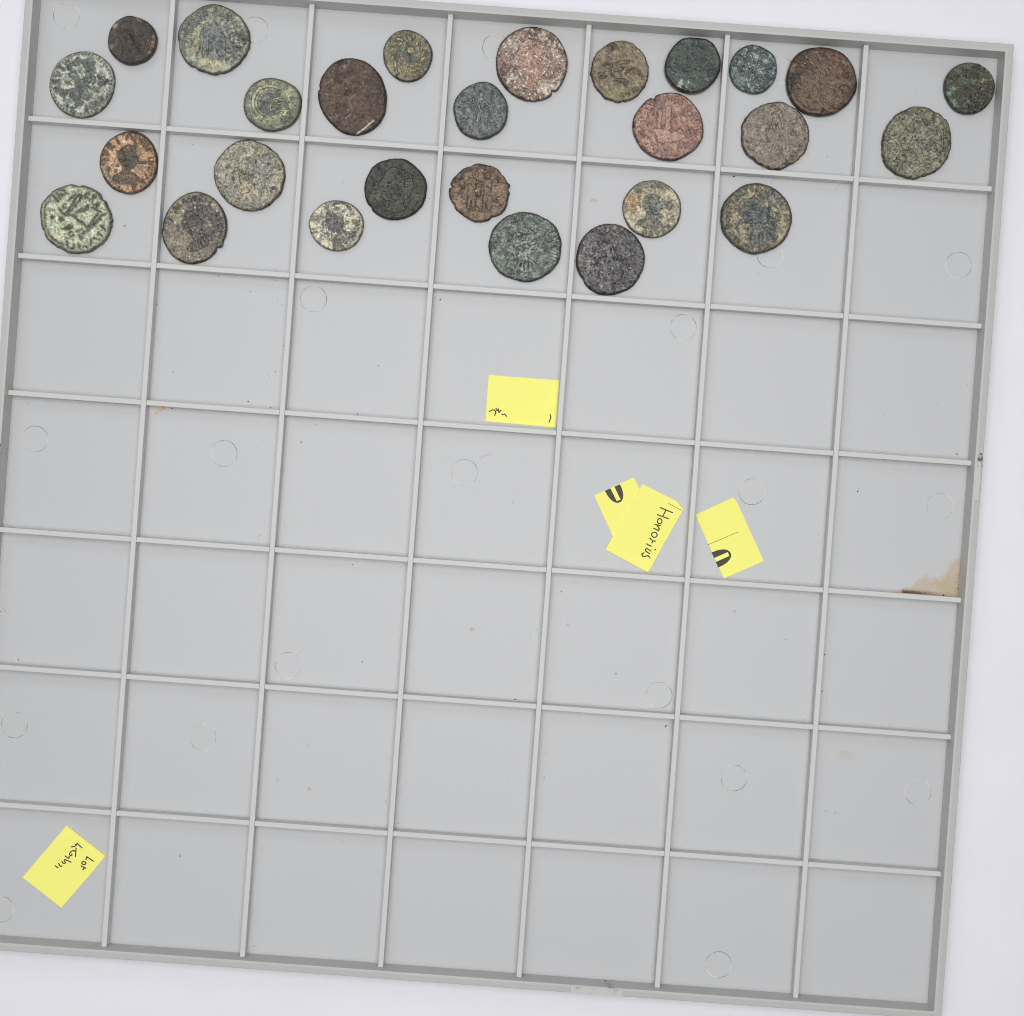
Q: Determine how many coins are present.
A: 27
